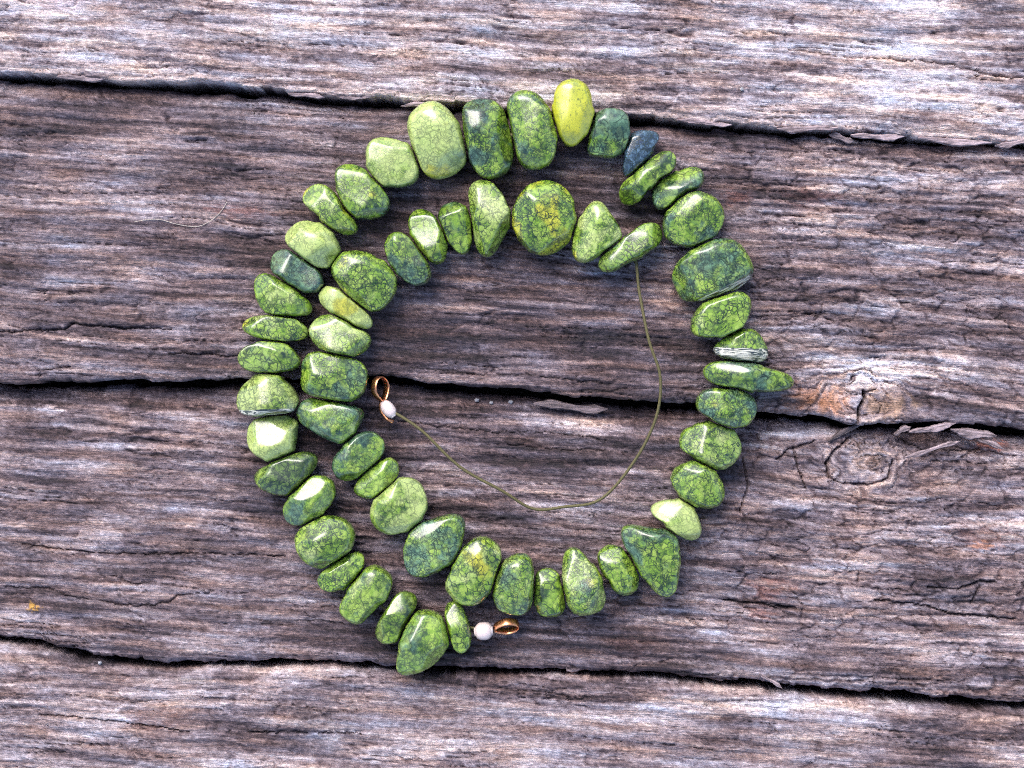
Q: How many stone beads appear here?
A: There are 57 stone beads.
